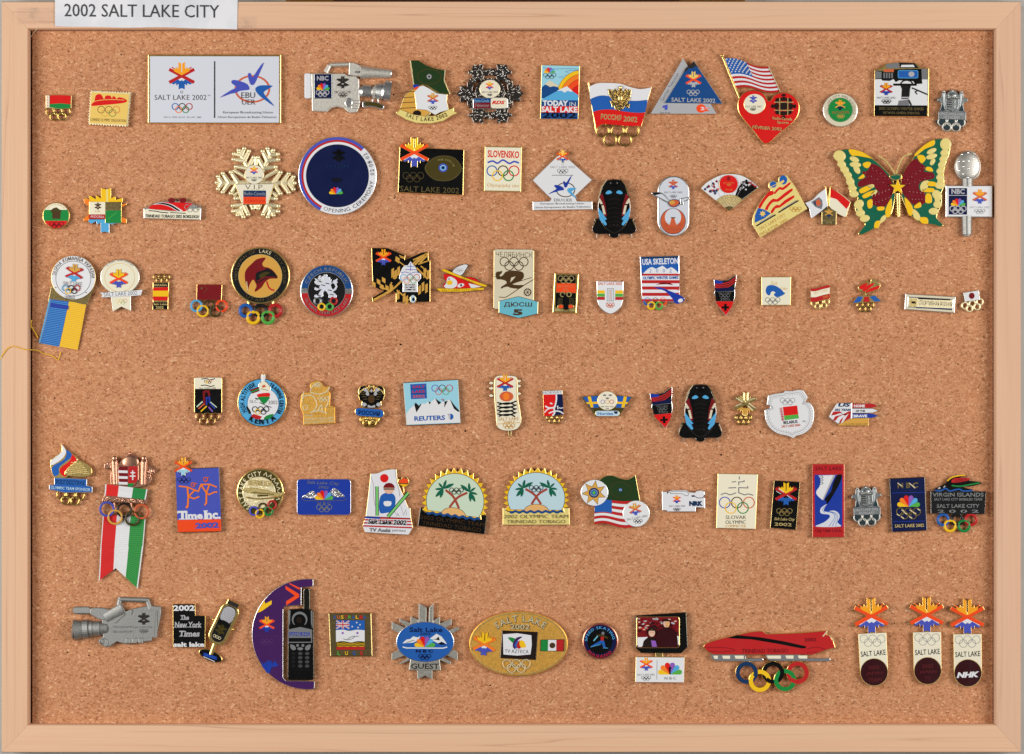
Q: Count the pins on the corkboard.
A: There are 88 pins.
